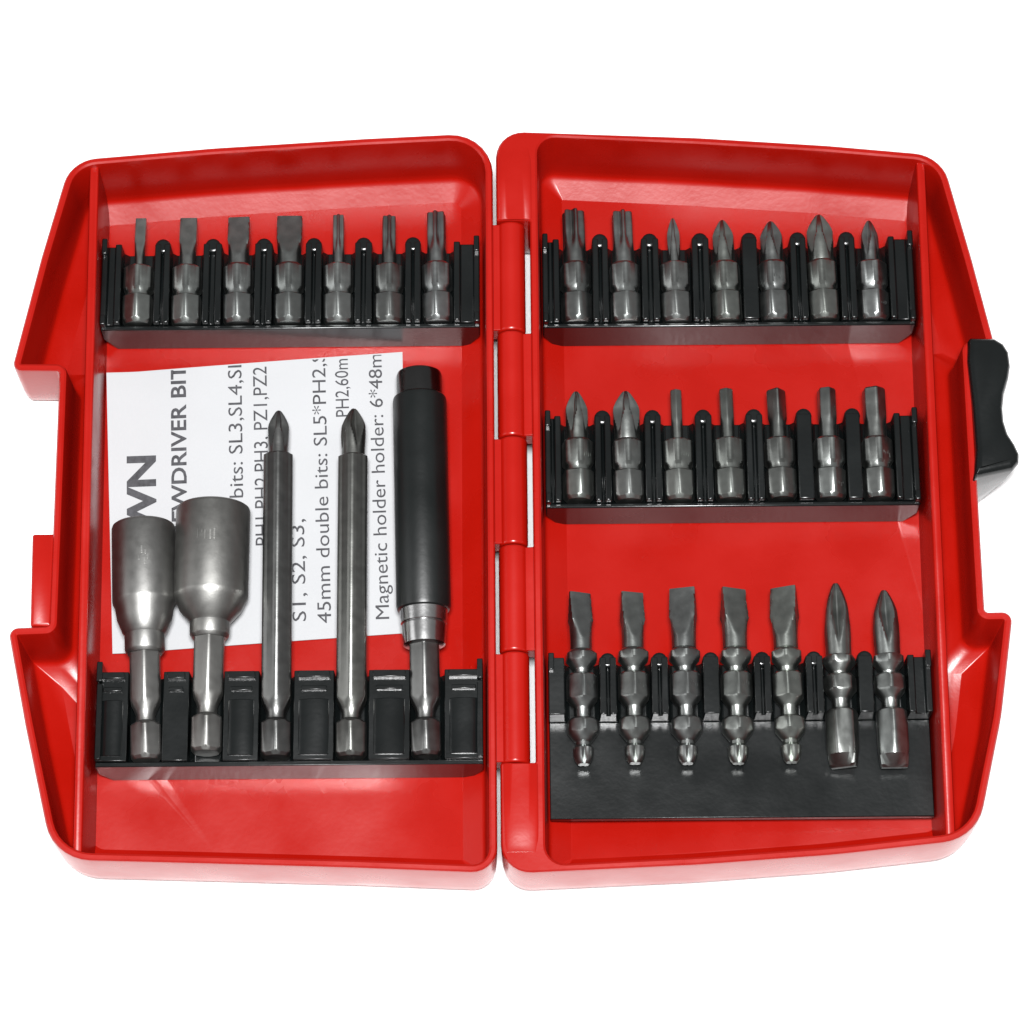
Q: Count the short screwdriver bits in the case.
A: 21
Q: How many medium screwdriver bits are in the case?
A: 7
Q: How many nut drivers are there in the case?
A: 2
